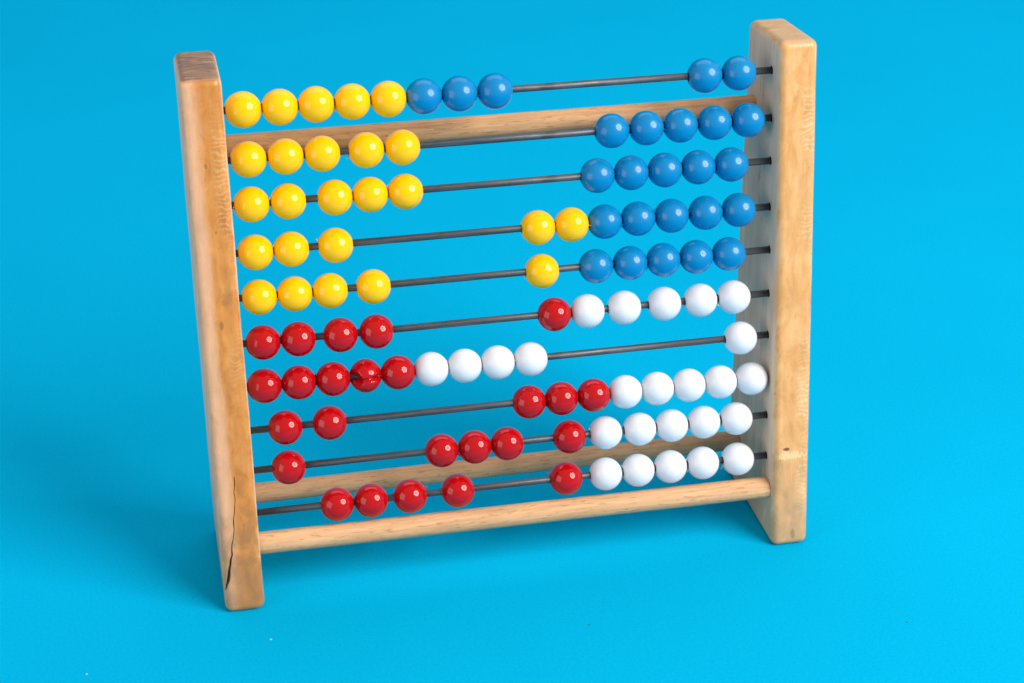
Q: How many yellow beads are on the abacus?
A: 25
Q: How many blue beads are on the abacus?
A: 25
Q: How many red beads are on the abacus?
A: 25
